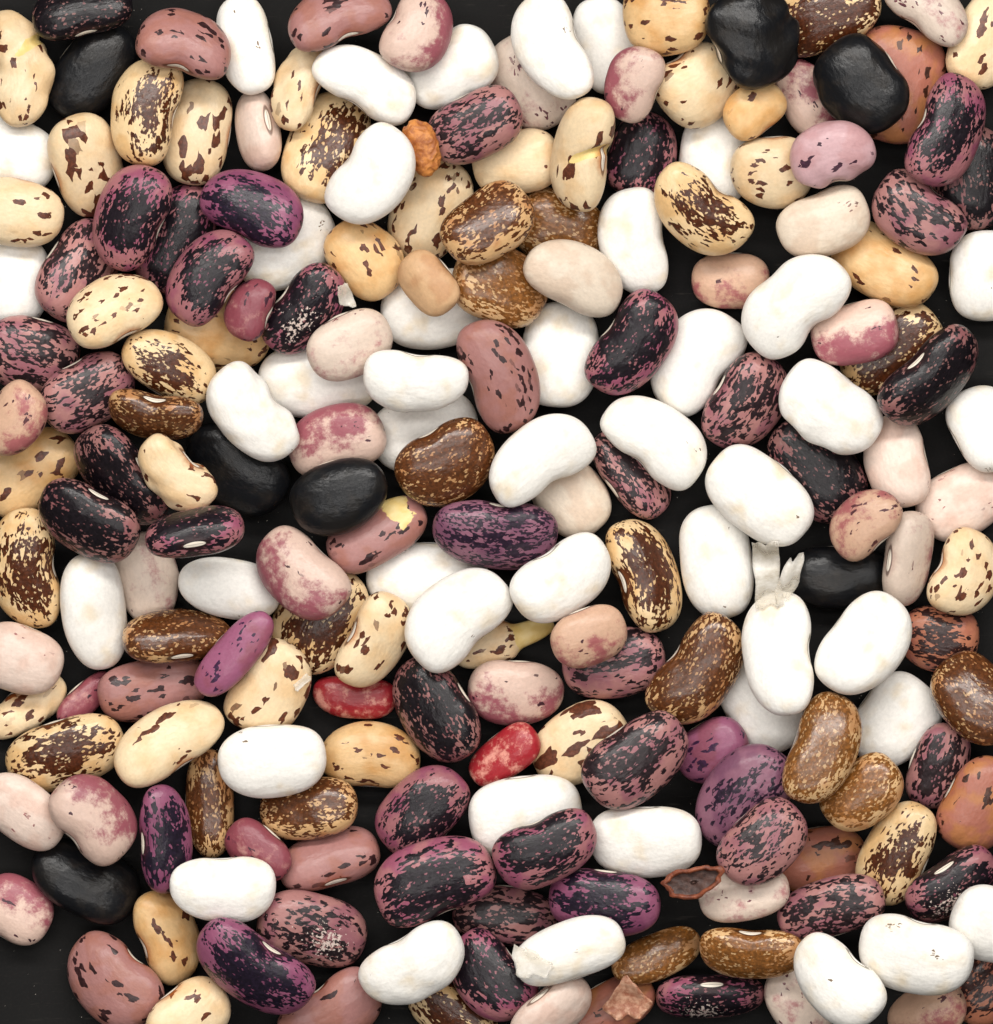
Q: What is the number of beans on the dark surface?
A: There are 200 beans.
